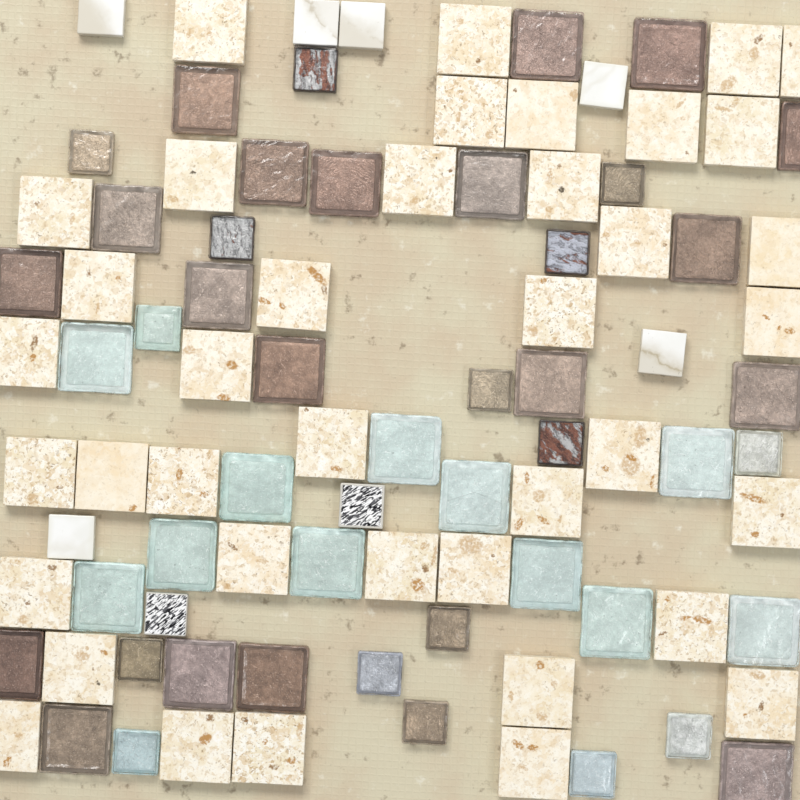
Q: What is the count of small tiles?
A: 24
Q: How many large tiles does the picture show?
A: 69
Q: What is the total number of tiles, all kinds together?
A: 93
